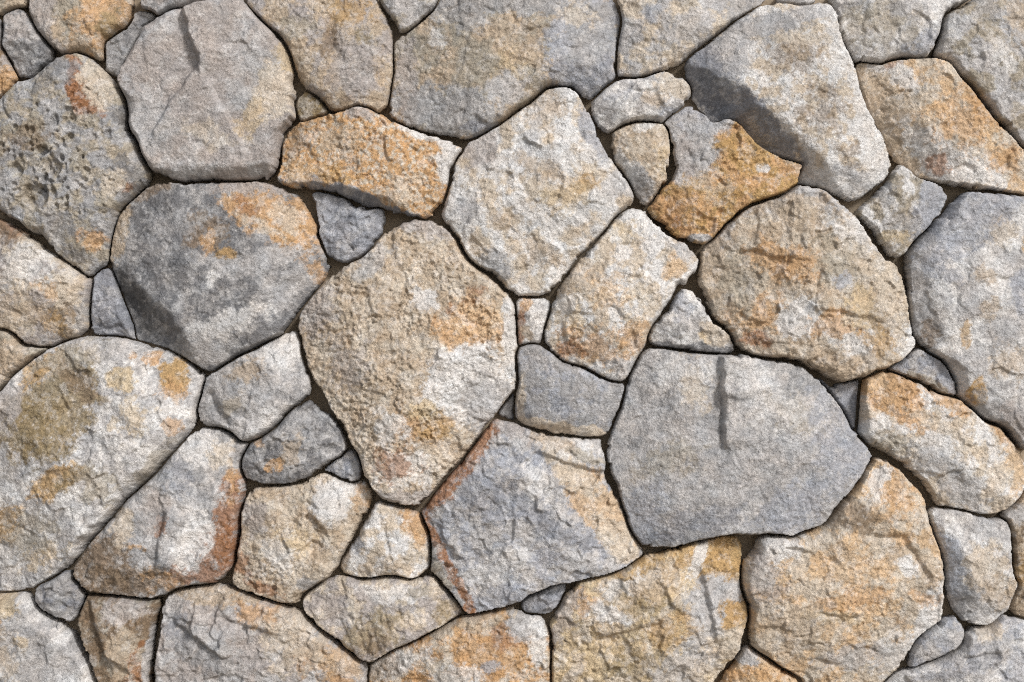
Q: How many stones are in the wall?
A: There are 63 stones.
